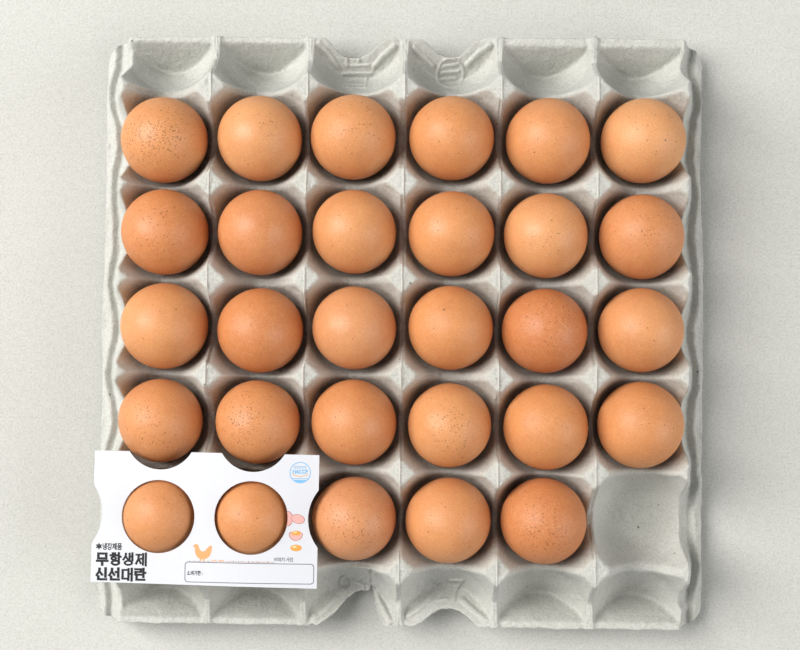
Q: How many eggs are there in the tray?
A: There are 29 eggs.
